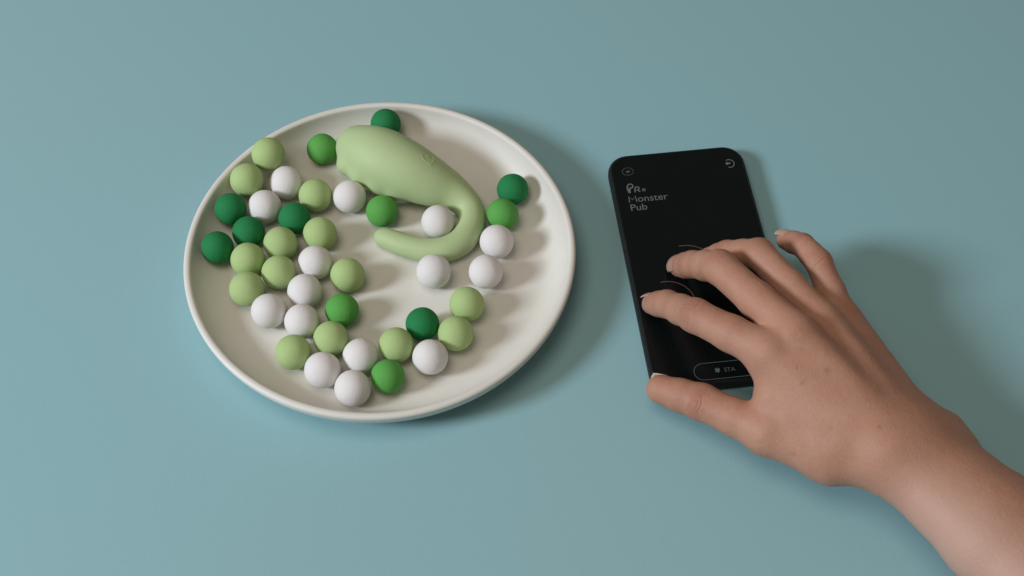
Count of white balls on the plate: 15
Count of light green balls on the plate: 14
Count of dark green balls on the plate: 7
